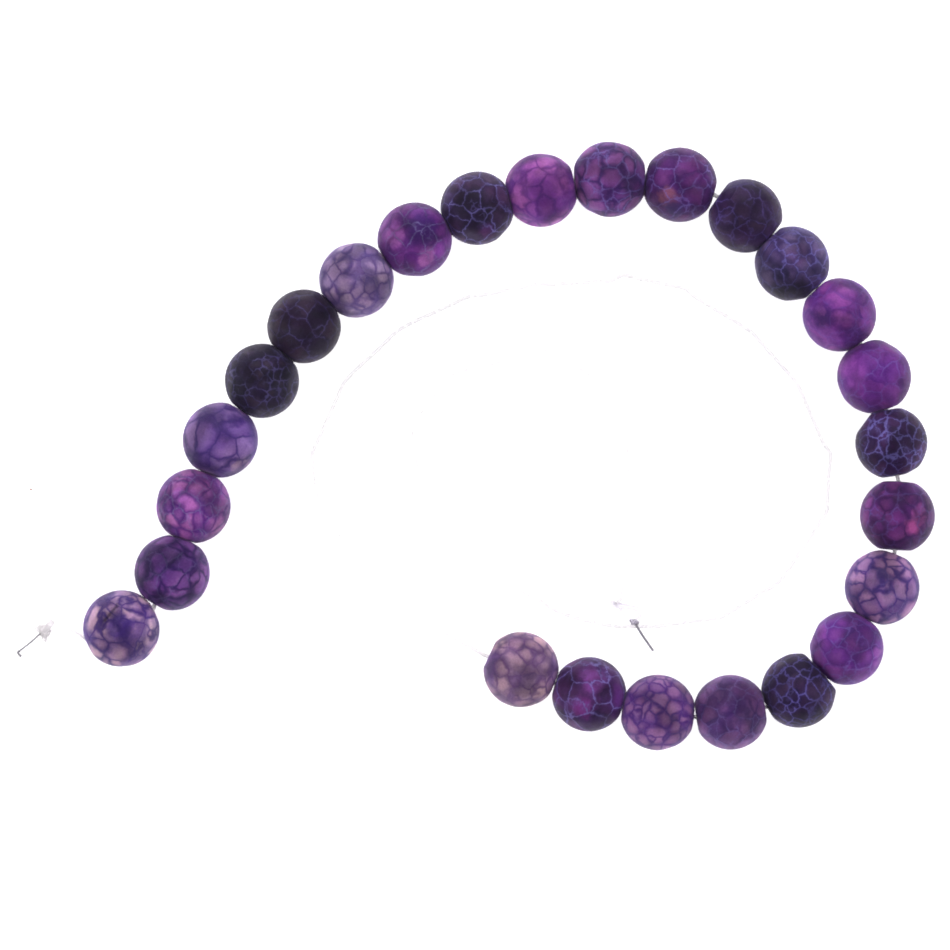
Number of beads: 25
